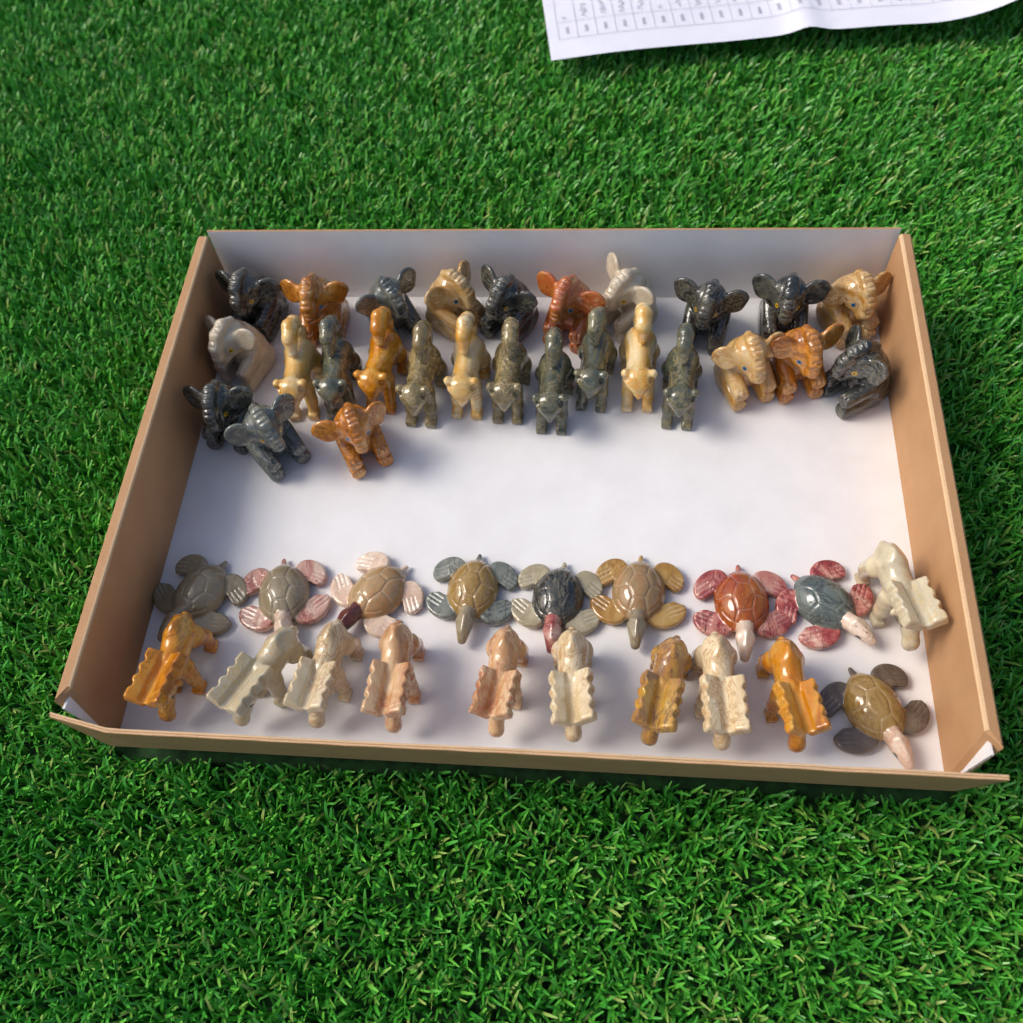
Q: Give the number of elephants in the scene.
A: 17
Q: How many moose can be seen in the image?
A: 10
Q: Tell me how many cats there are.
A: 10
